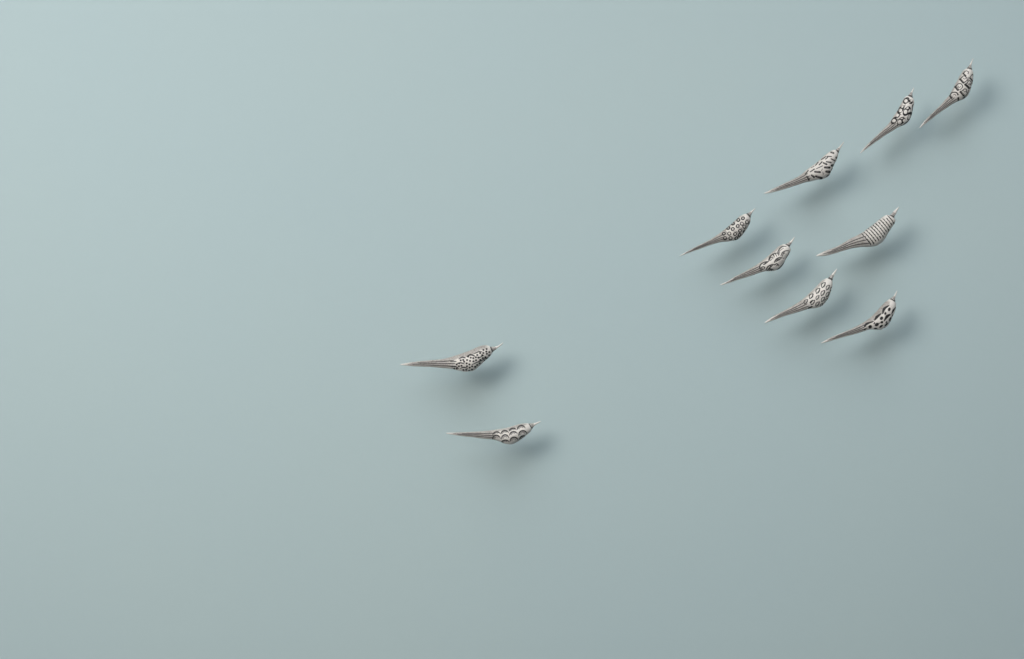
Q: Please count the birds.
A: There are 10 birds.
